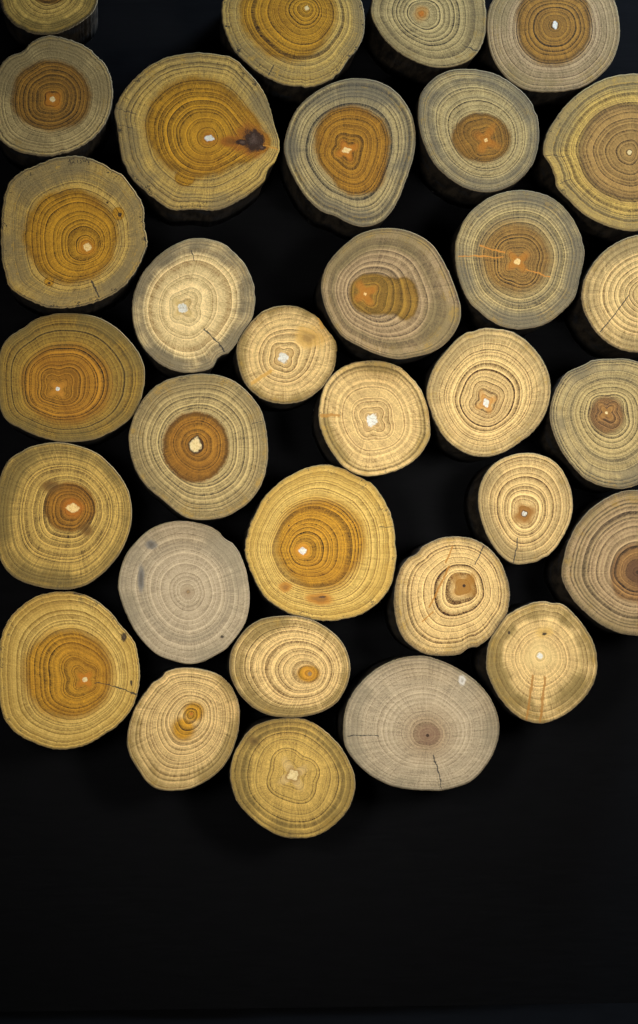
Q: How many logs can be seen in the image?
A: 32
